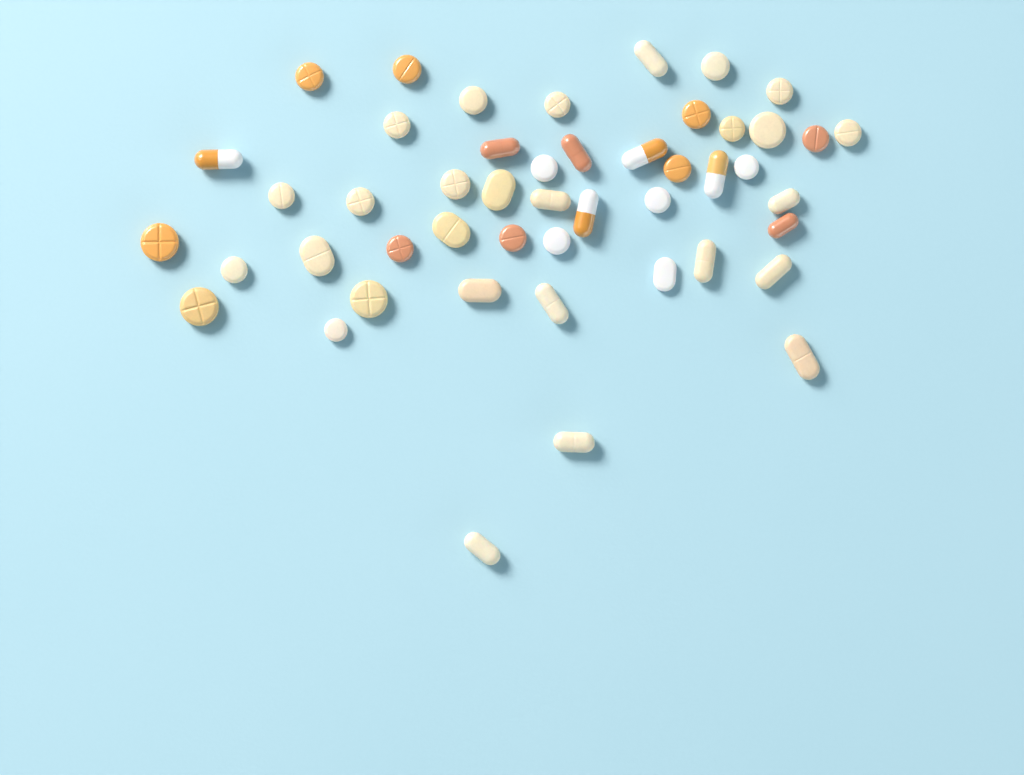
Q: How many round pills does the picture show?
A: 27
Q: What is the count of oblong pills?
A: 21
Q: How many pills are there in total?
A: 48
